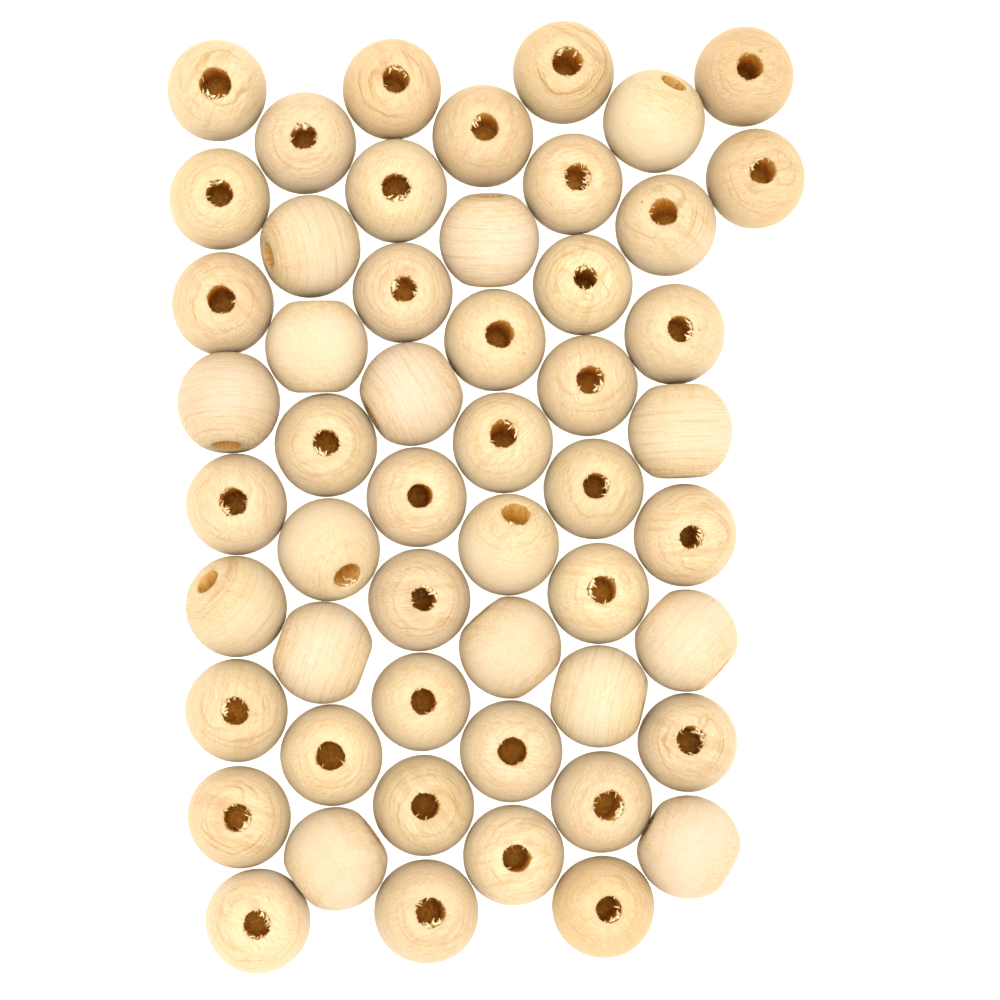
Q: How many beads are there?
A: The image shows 53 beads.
